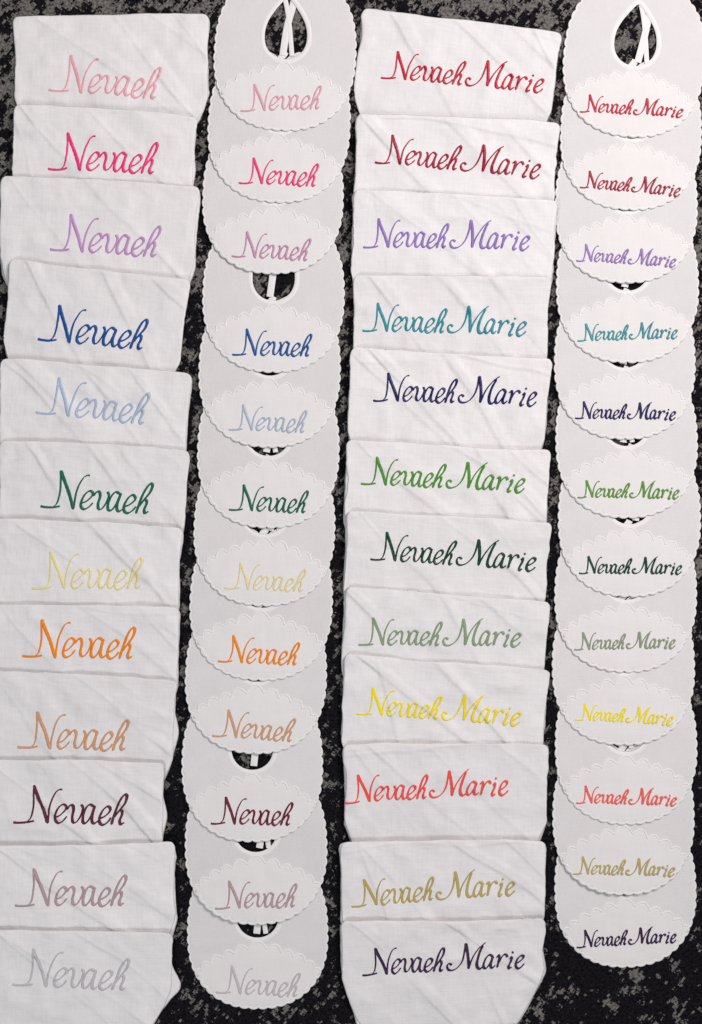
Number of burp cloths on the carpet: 24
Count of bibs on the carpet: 24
